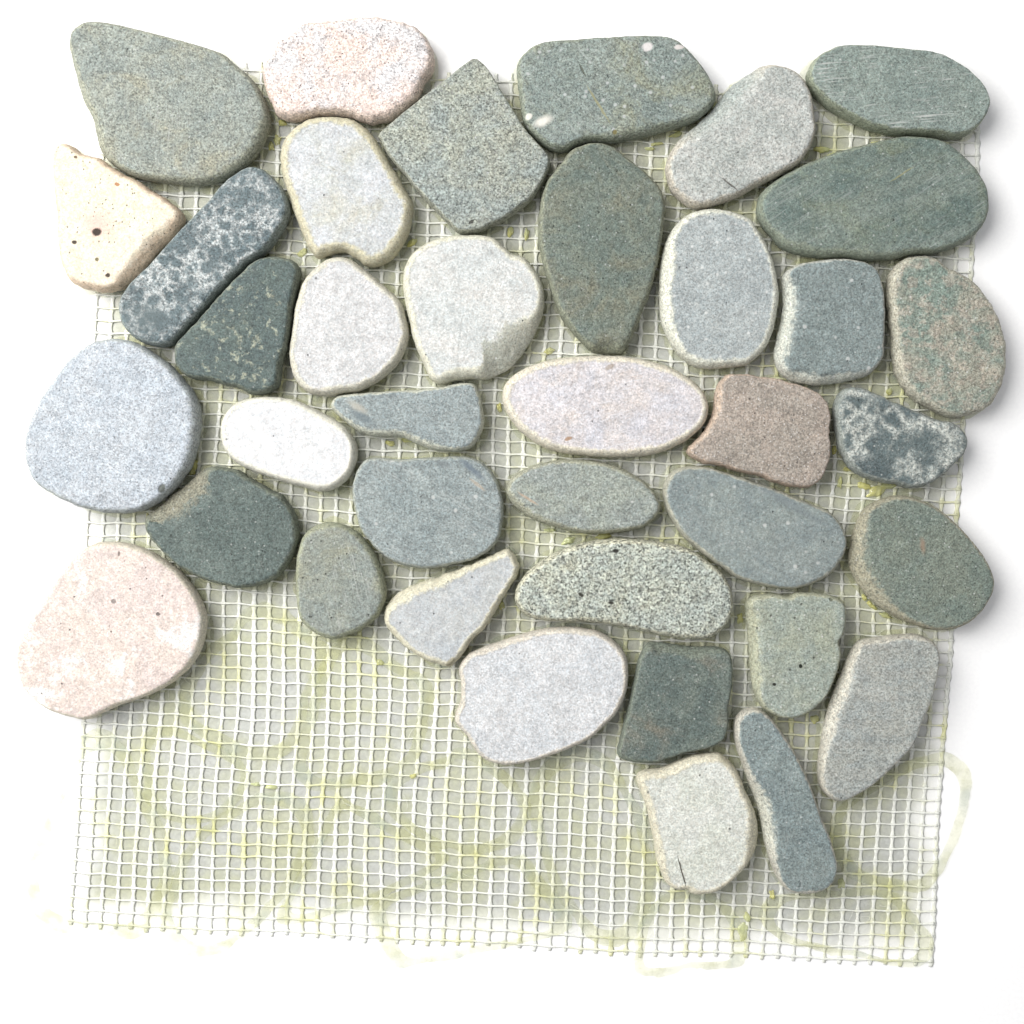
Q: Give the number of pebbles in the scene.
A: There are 38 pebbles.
